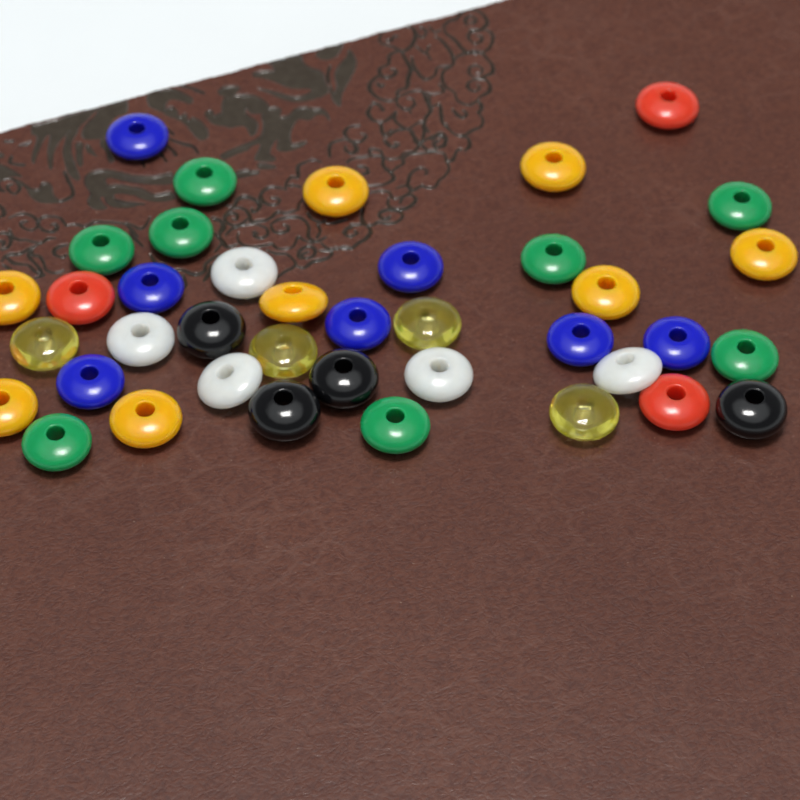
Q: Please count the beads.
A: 39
